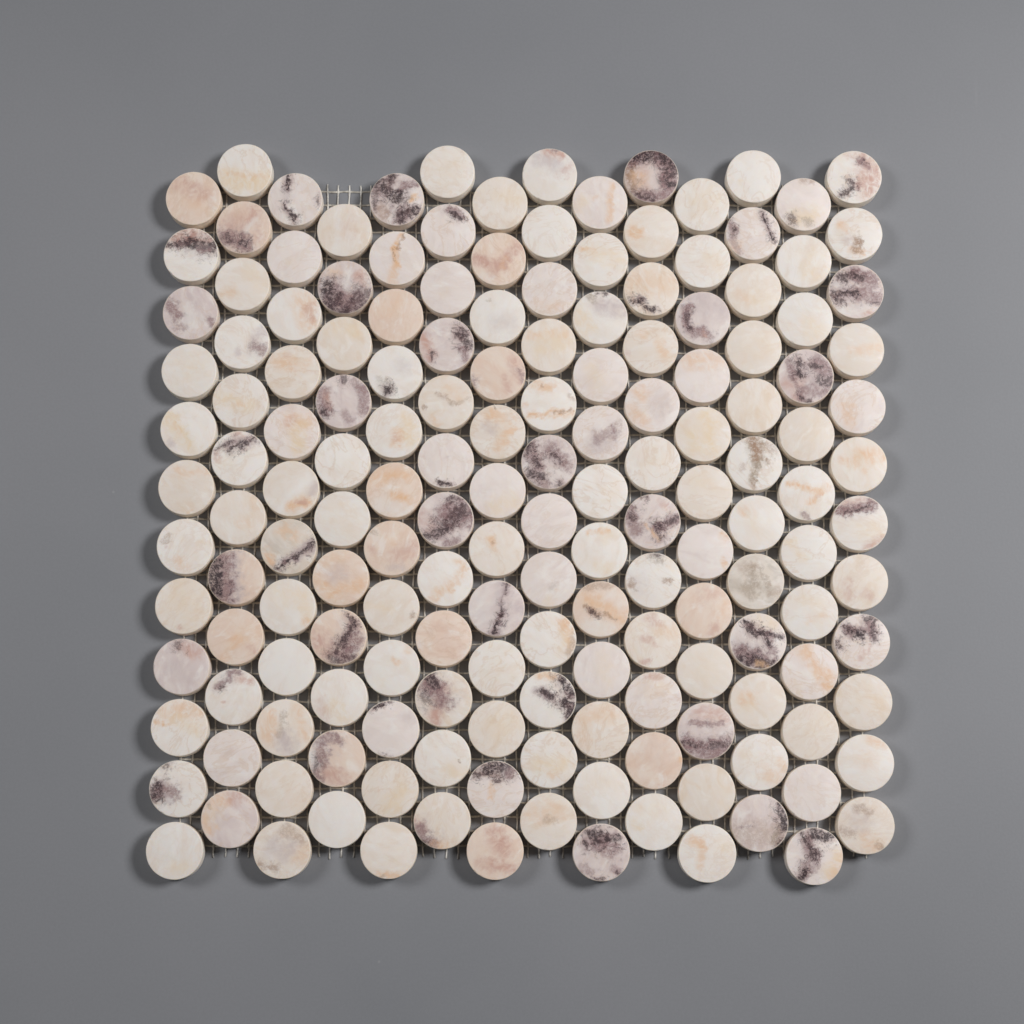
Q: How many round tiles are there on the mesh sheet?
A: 167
